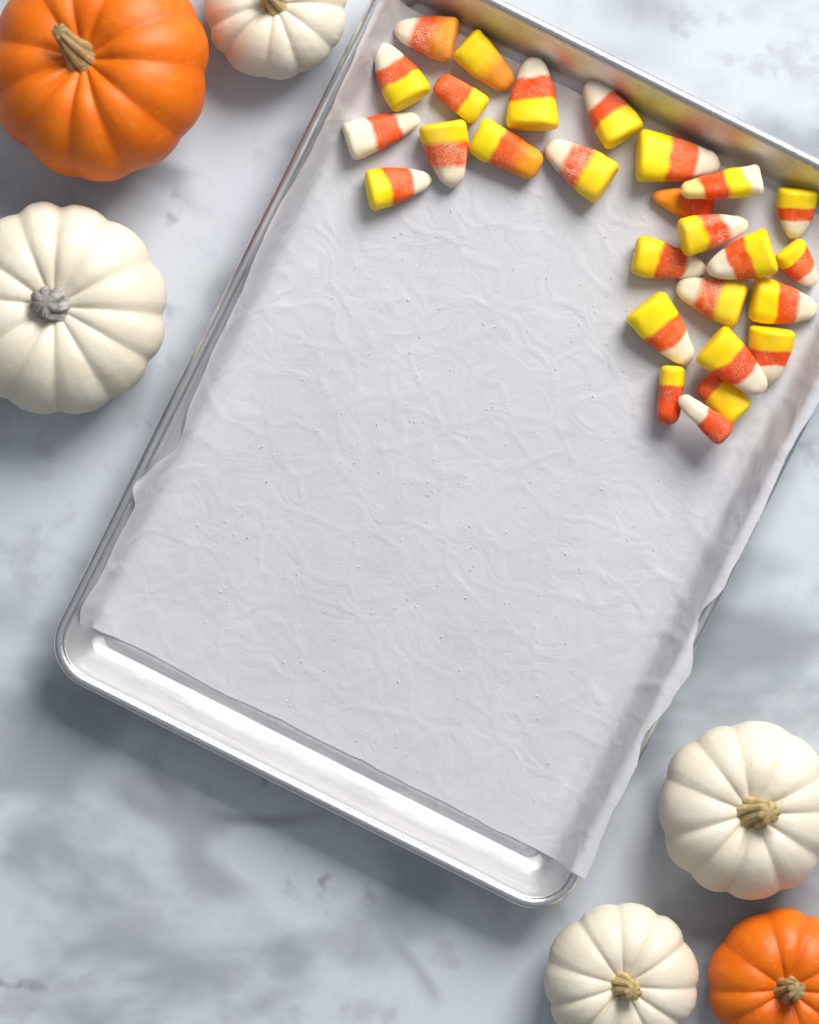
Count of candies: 27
